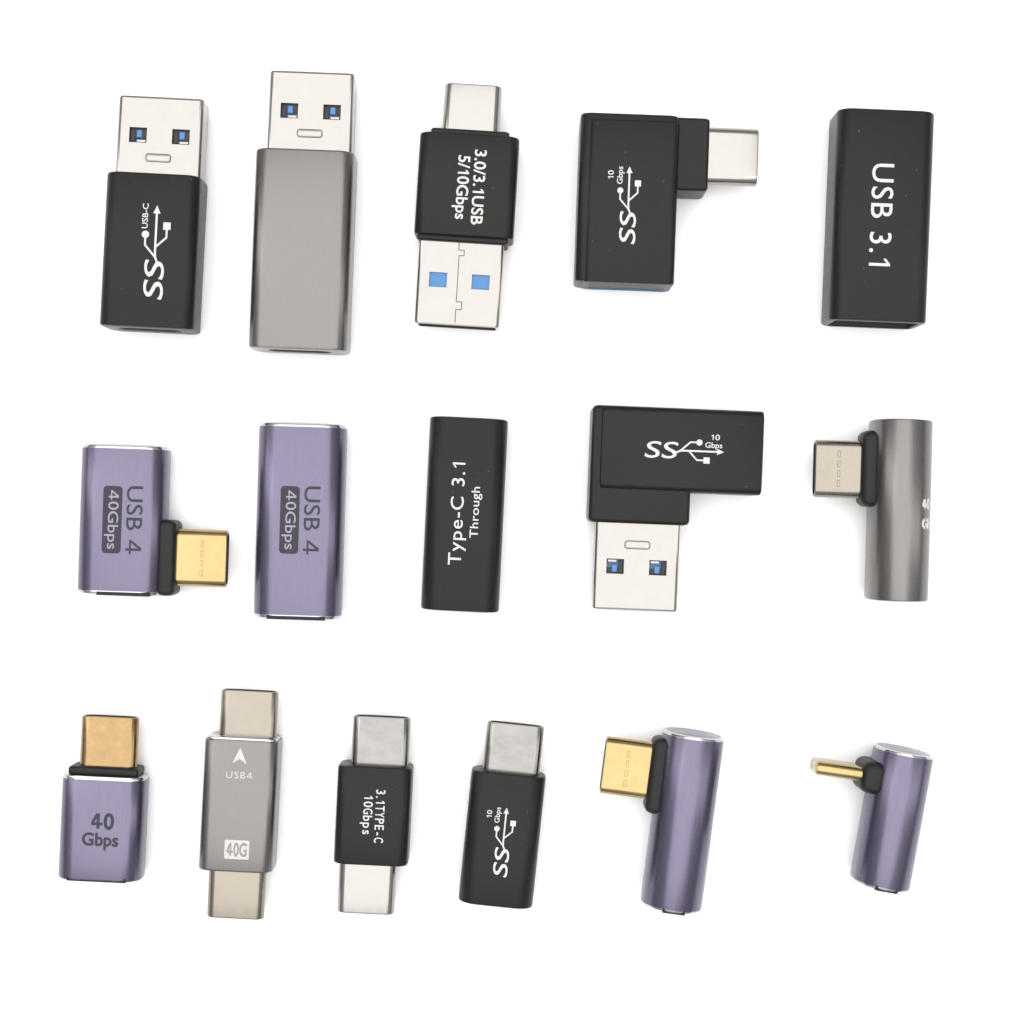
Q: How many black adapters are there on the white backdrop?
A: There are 8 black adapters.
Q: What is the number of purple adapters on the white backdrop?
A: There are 5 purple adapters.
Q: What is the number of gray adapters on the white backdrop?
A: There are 3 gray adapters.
